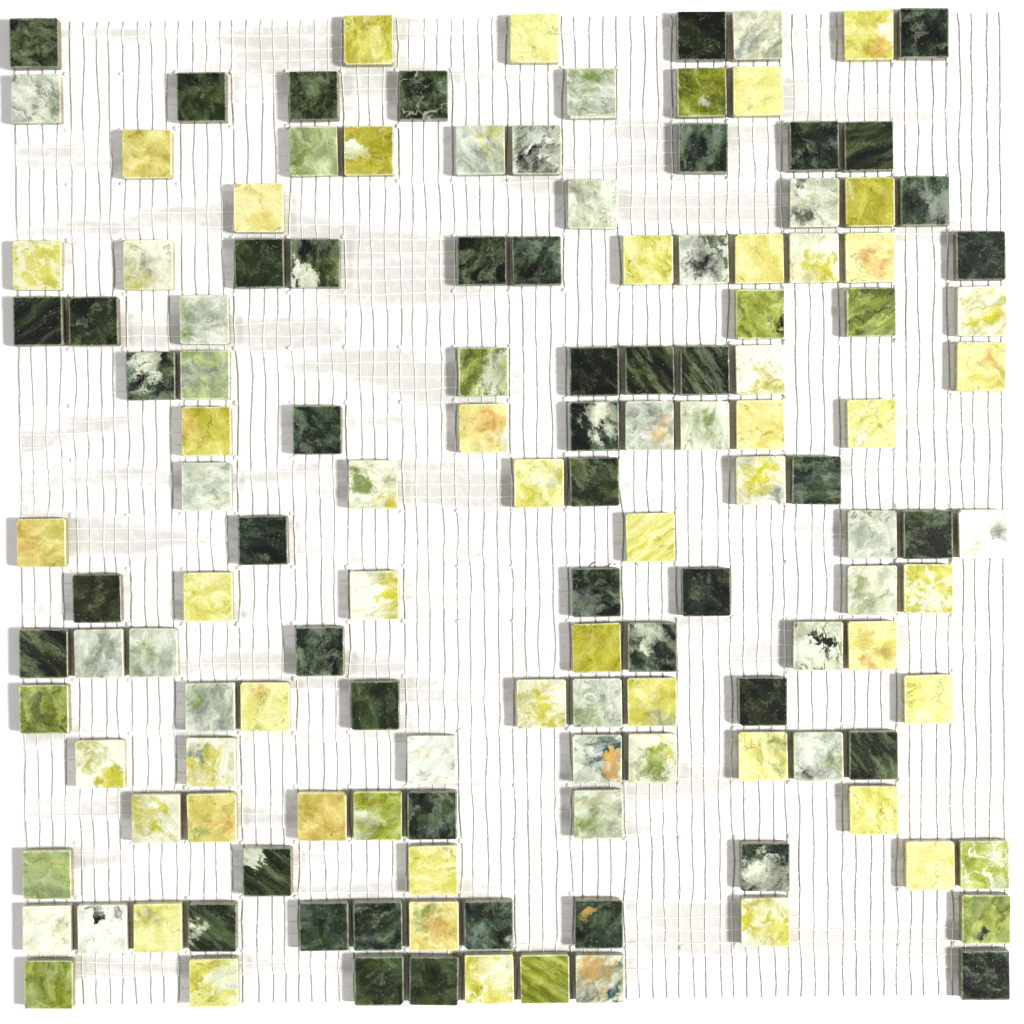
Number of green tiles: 13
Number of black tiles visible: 47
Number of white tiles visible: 40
